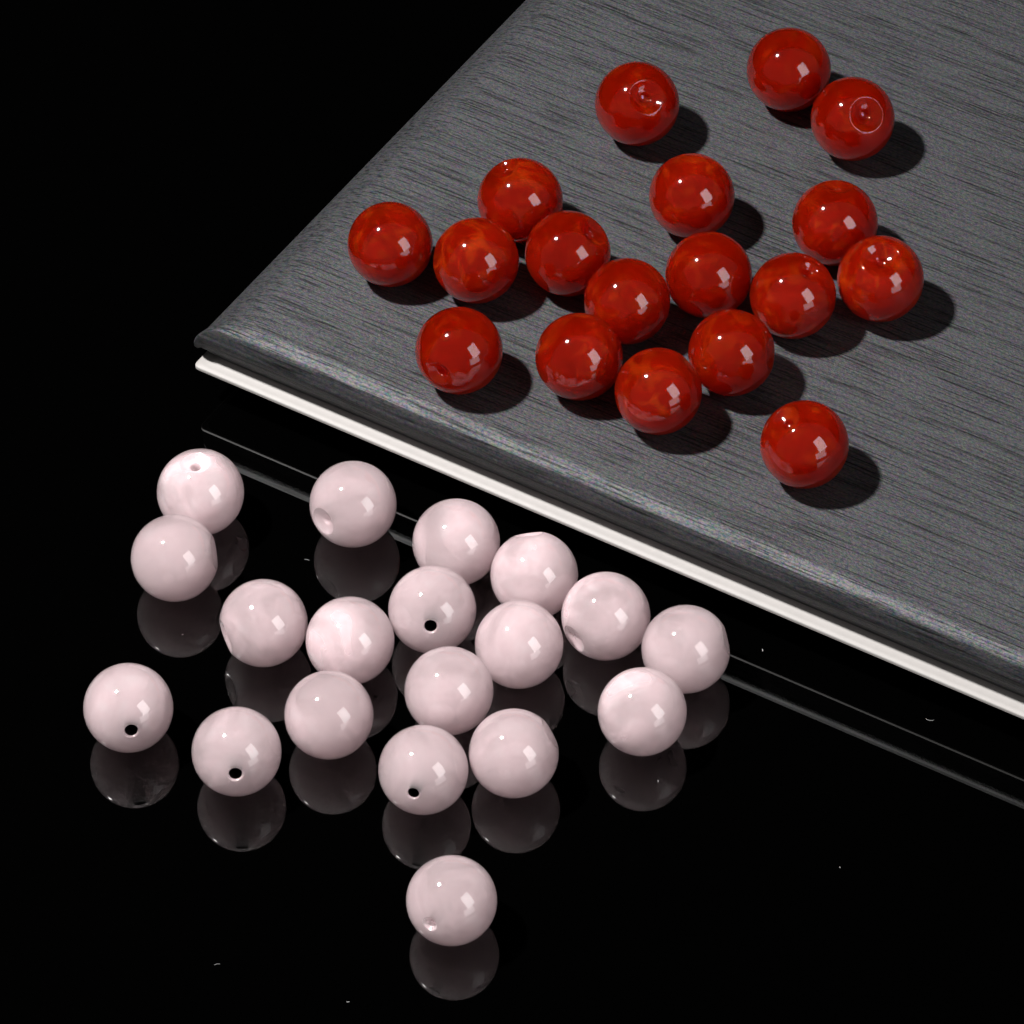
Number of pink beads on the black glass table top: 19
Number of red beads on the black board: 18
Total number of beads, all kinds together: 37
